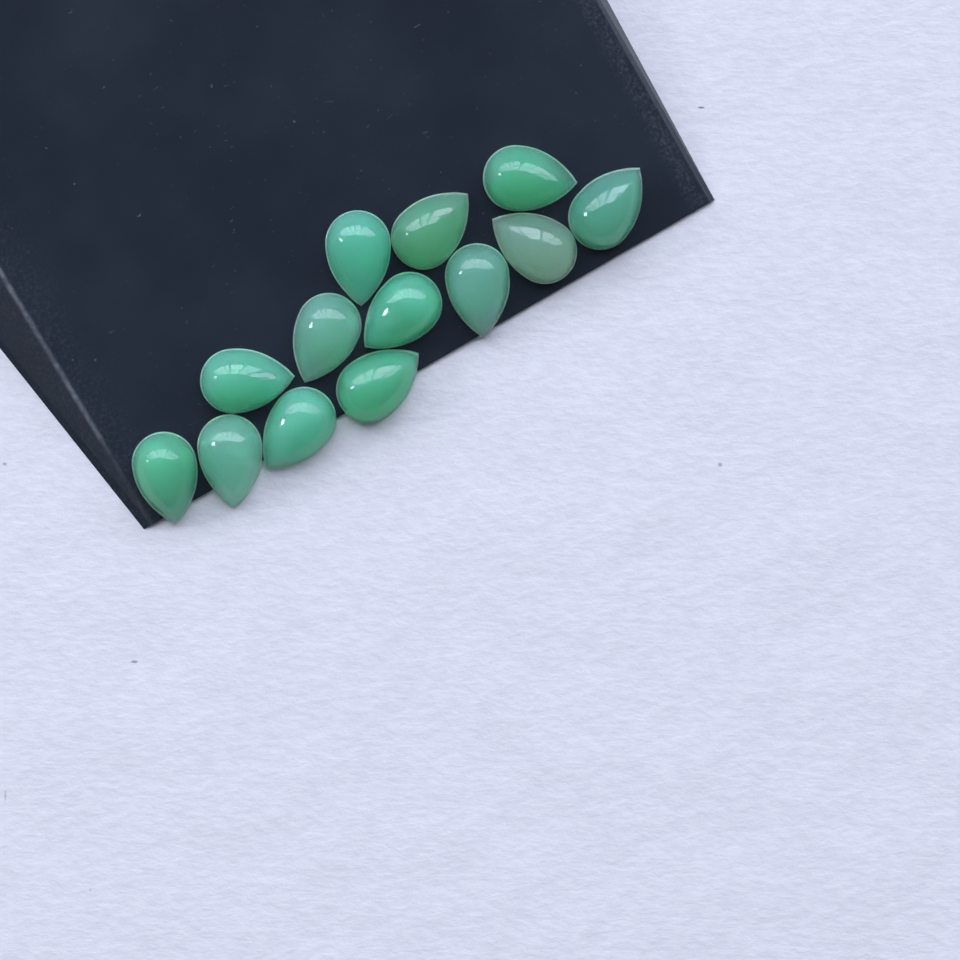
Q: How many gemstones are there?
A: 13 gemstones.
